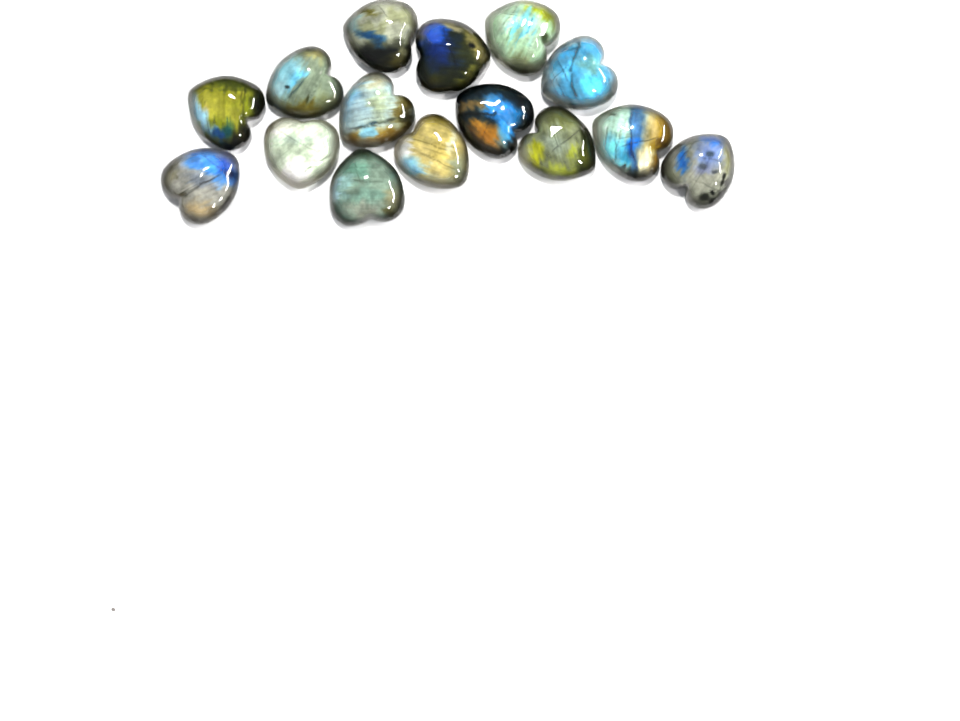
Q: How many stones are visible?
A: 15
